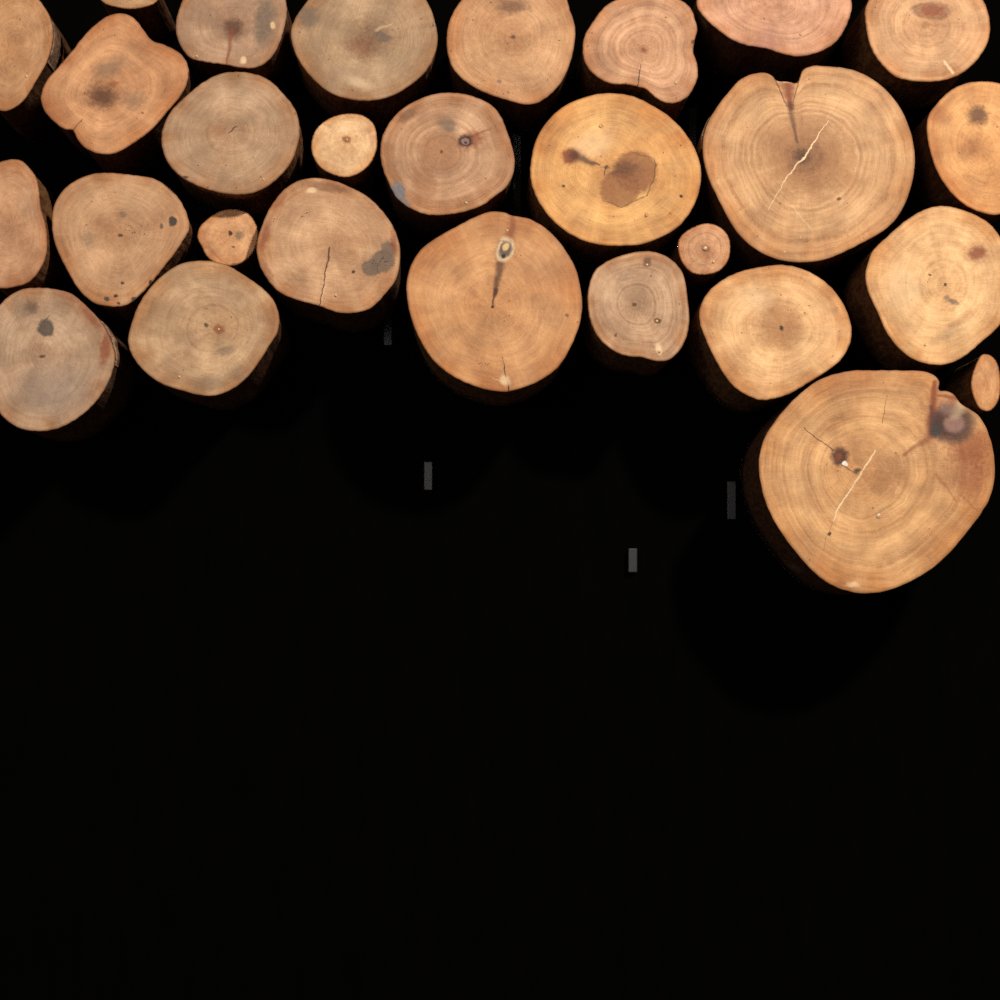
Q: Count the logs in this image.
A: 28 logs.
